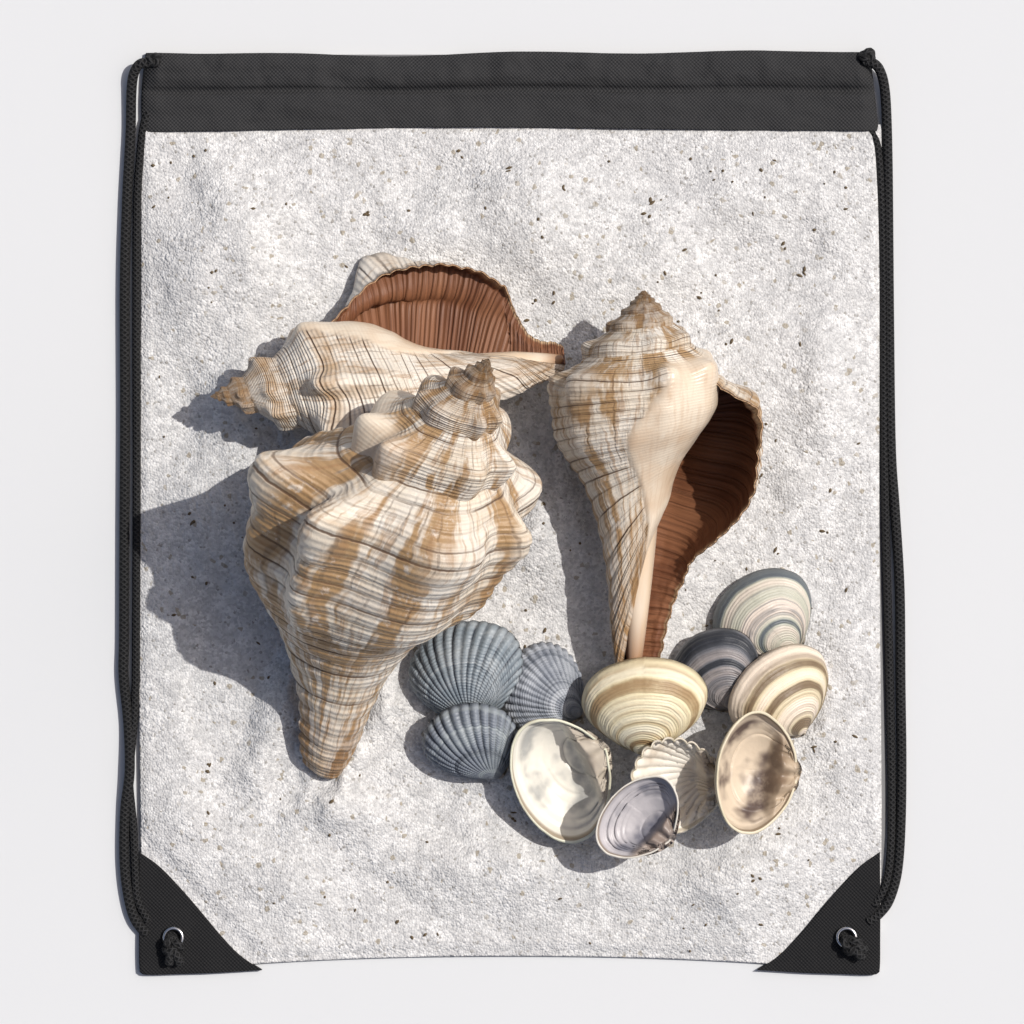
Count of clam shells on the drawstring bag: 11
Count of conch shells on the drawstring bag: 3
